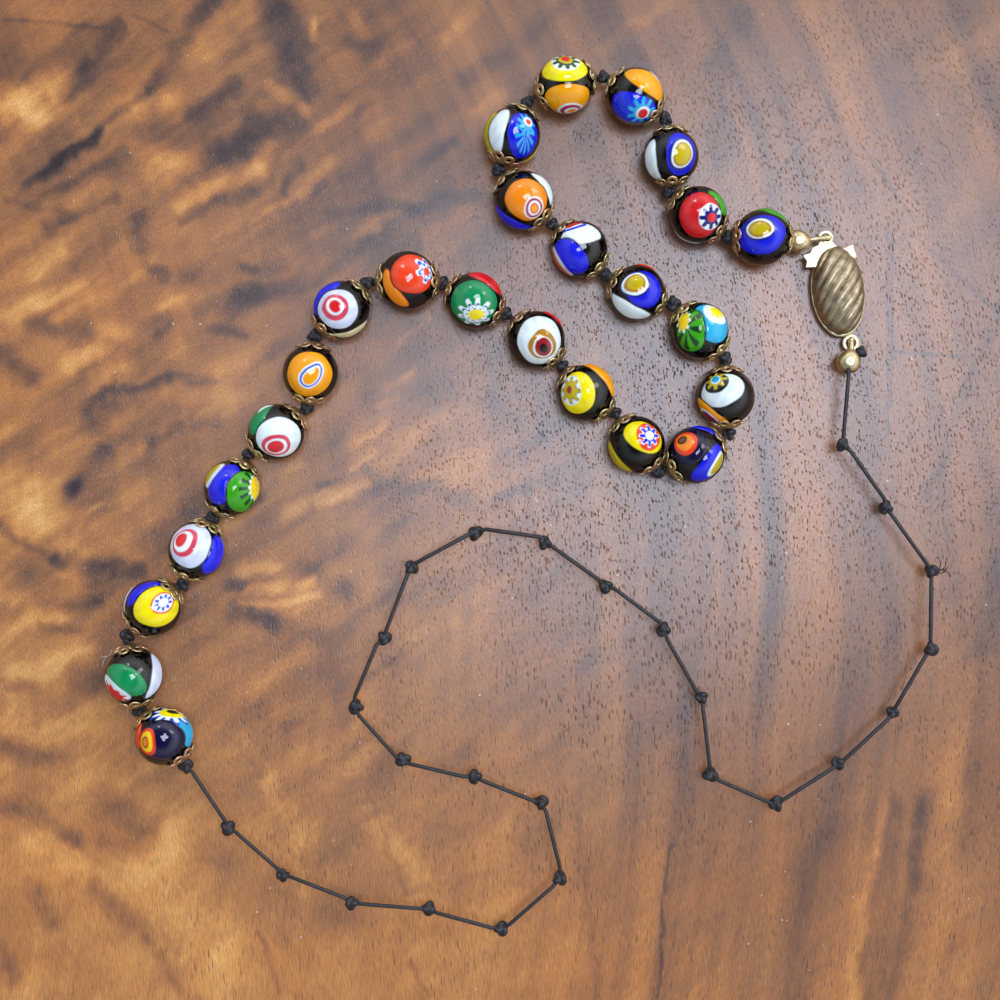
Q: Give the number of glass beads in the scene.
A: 25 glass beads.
